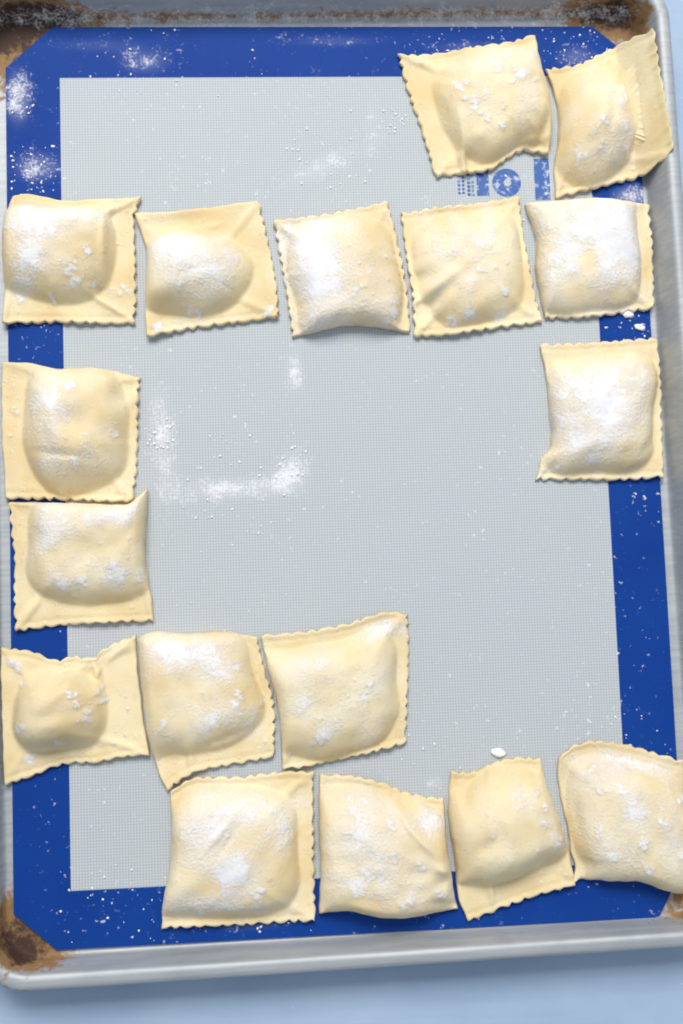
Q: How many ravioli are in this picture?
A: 17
